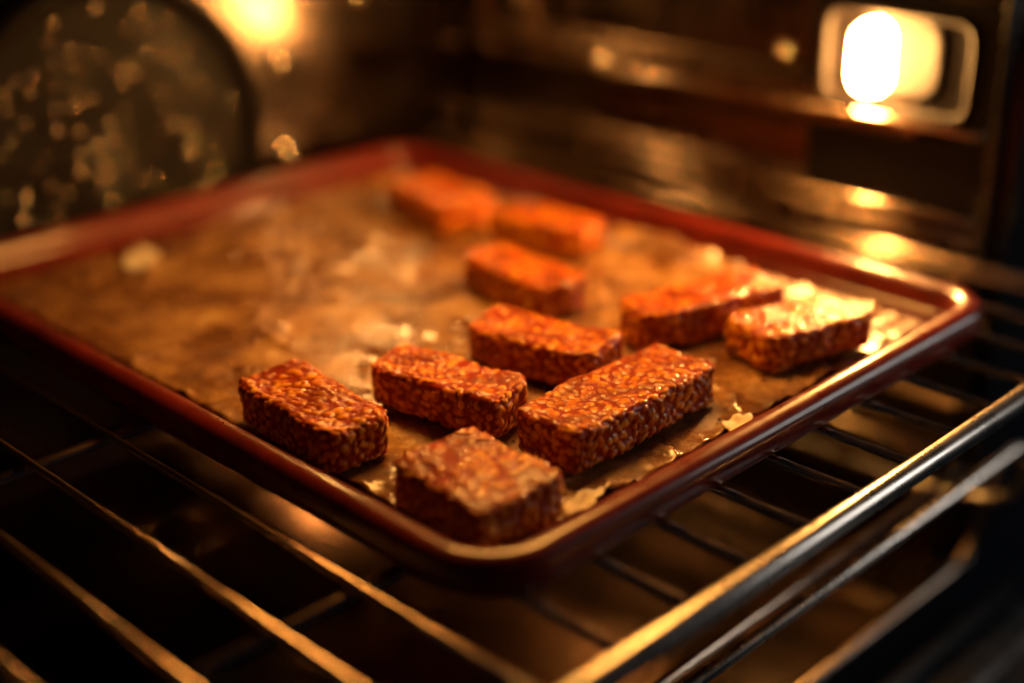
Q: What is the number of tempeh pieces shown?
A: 10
